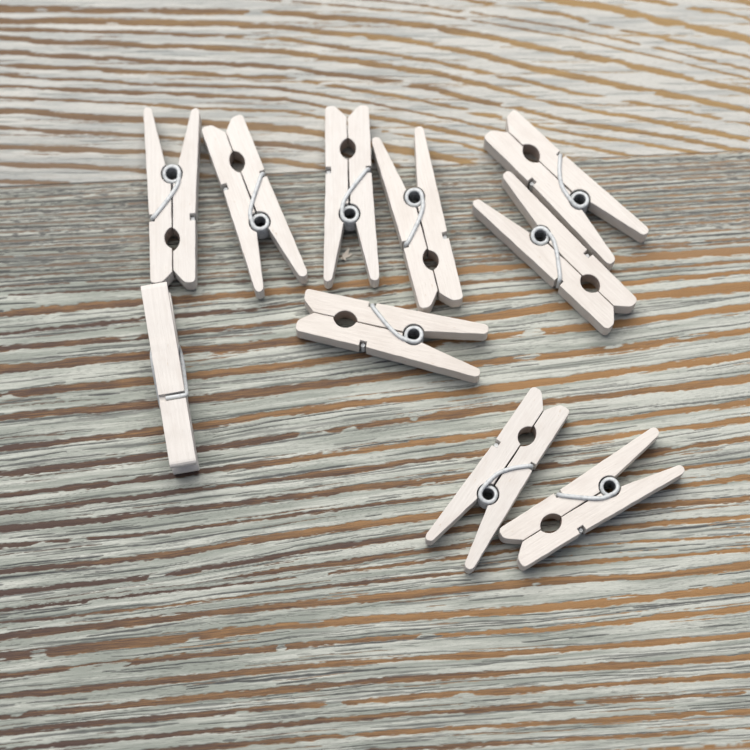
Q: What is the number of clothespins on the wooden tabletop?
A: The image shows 10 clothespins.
